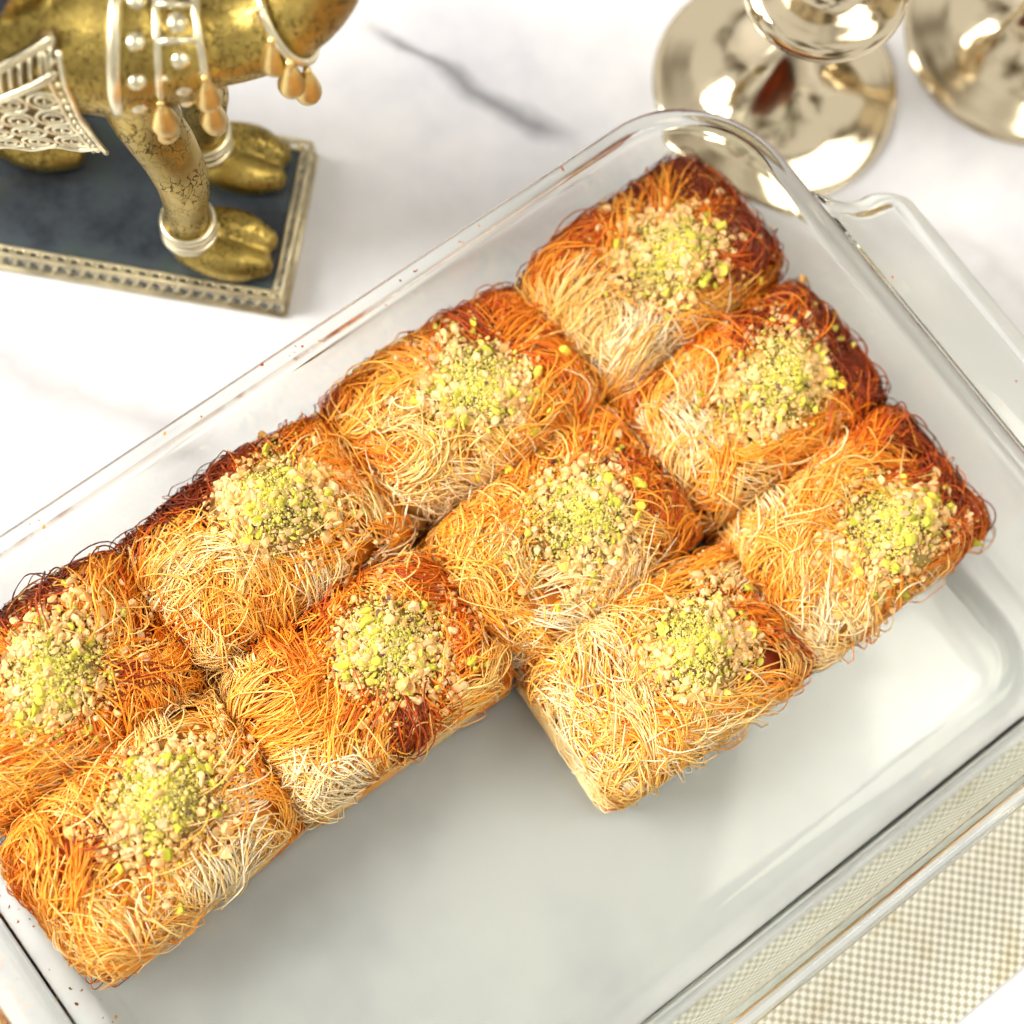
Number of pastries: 10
